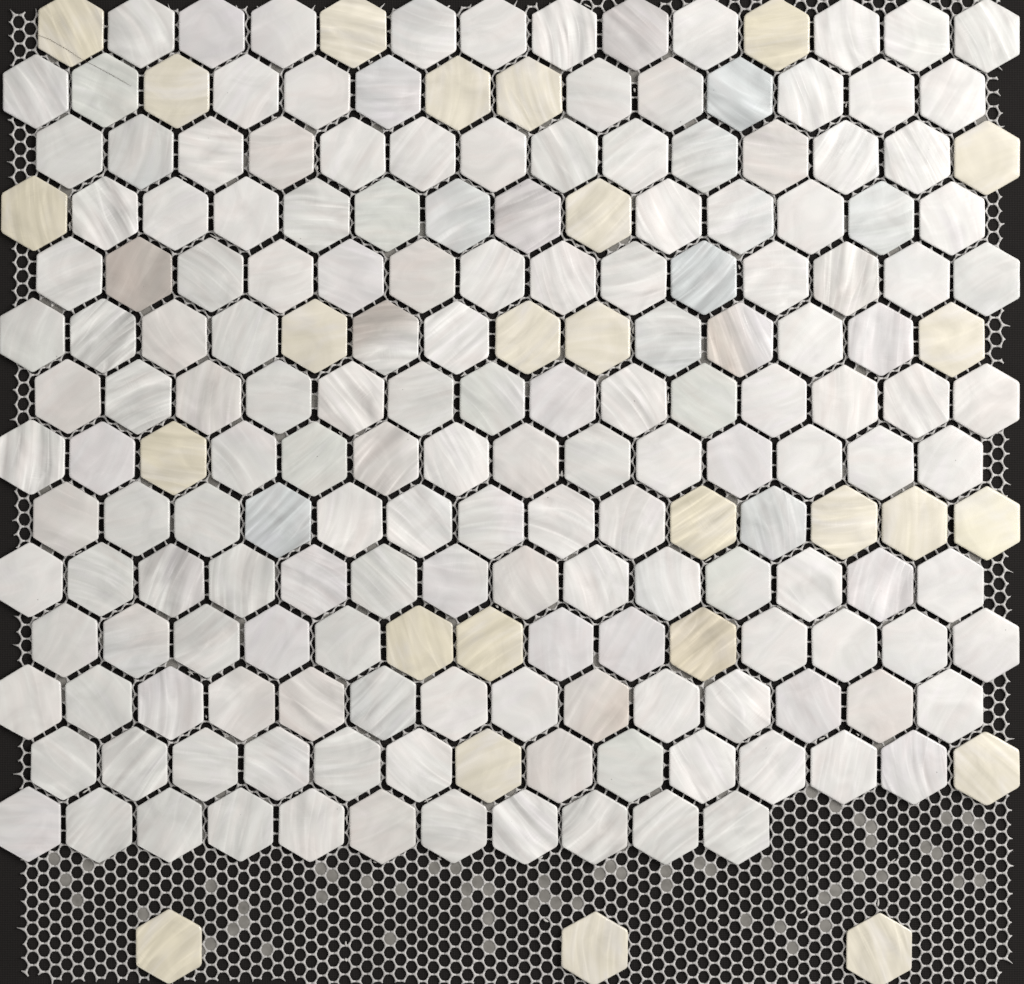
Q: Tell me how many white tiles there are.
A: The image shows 170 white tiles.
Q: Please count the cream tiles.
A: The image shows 26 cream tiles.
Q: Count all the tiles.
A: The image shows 196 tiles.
